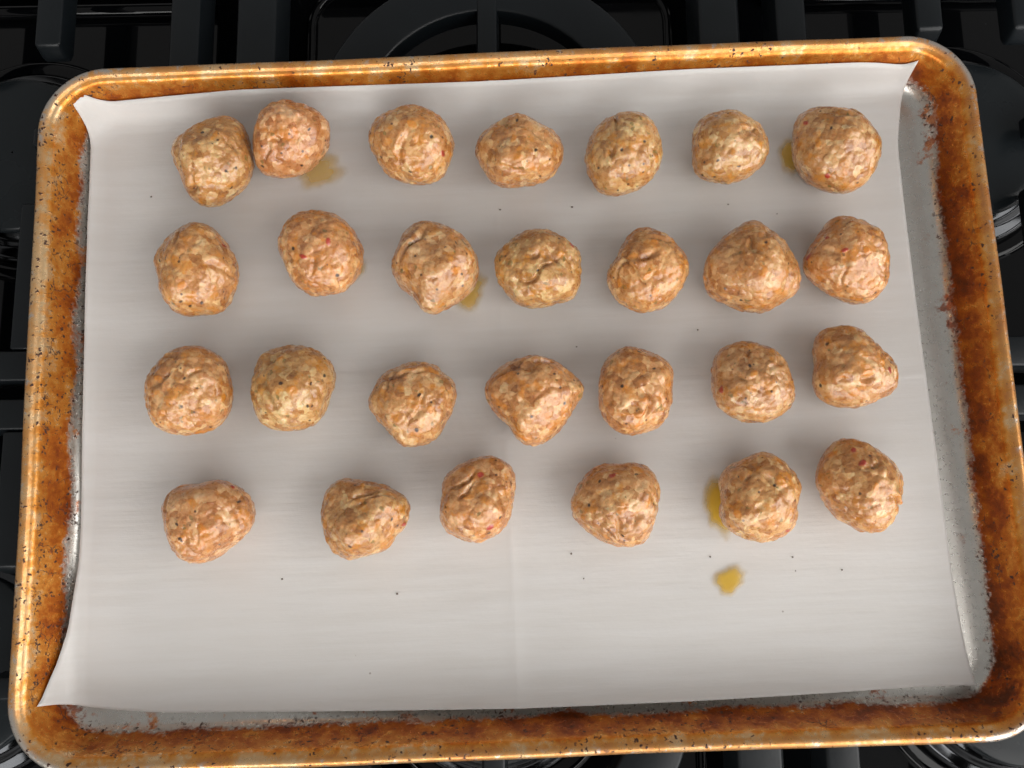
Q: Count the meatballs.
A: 27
